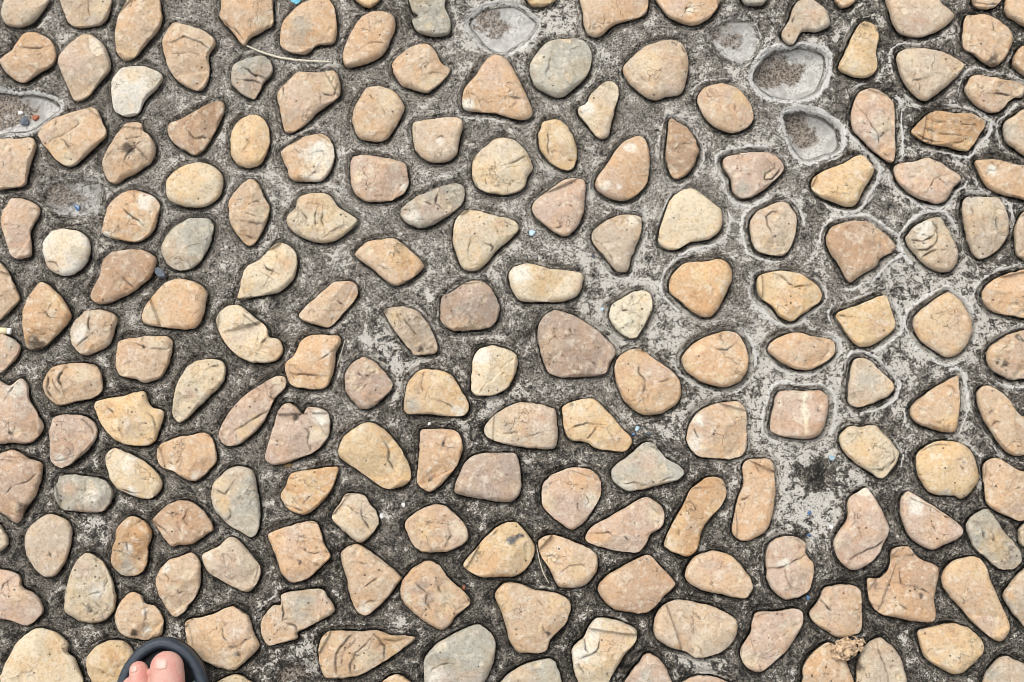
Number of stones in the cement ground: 177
